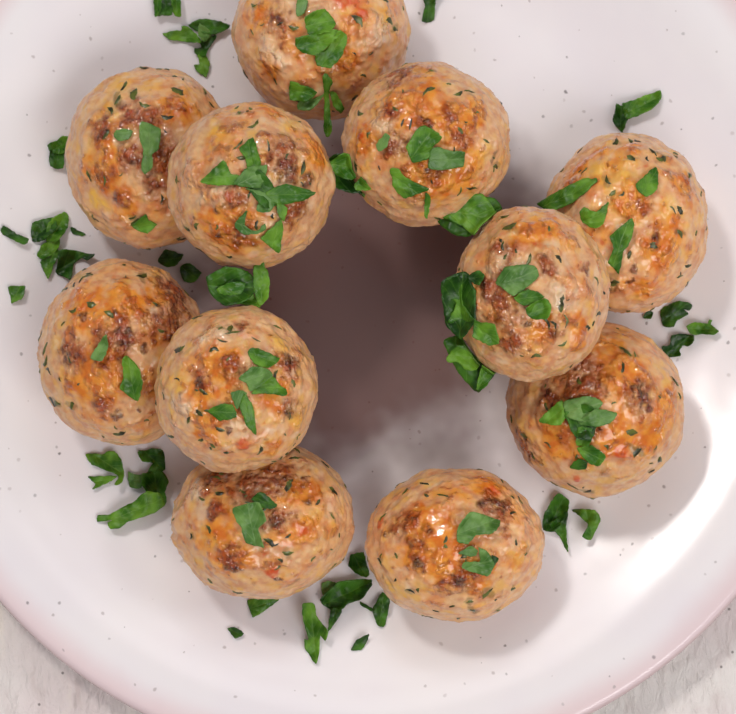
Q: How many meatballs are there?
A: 11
